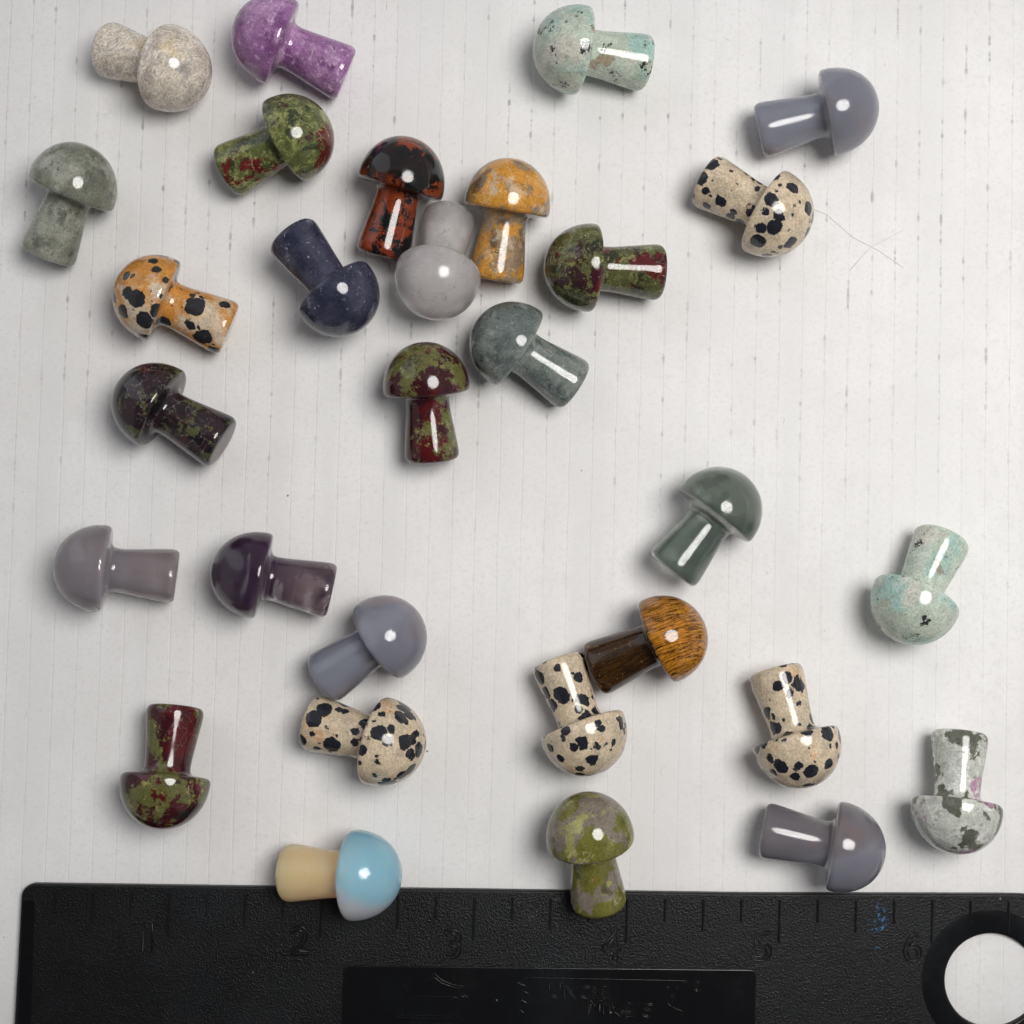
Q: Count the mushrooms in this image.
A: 30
